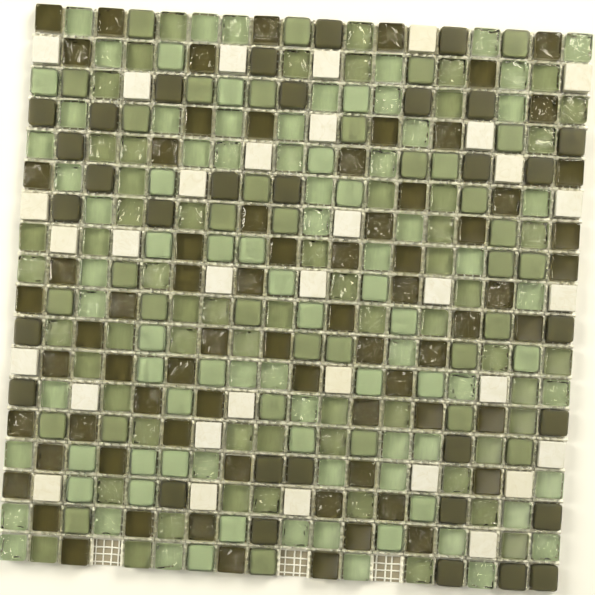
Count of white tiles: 33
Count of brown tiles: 104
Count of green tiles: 184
